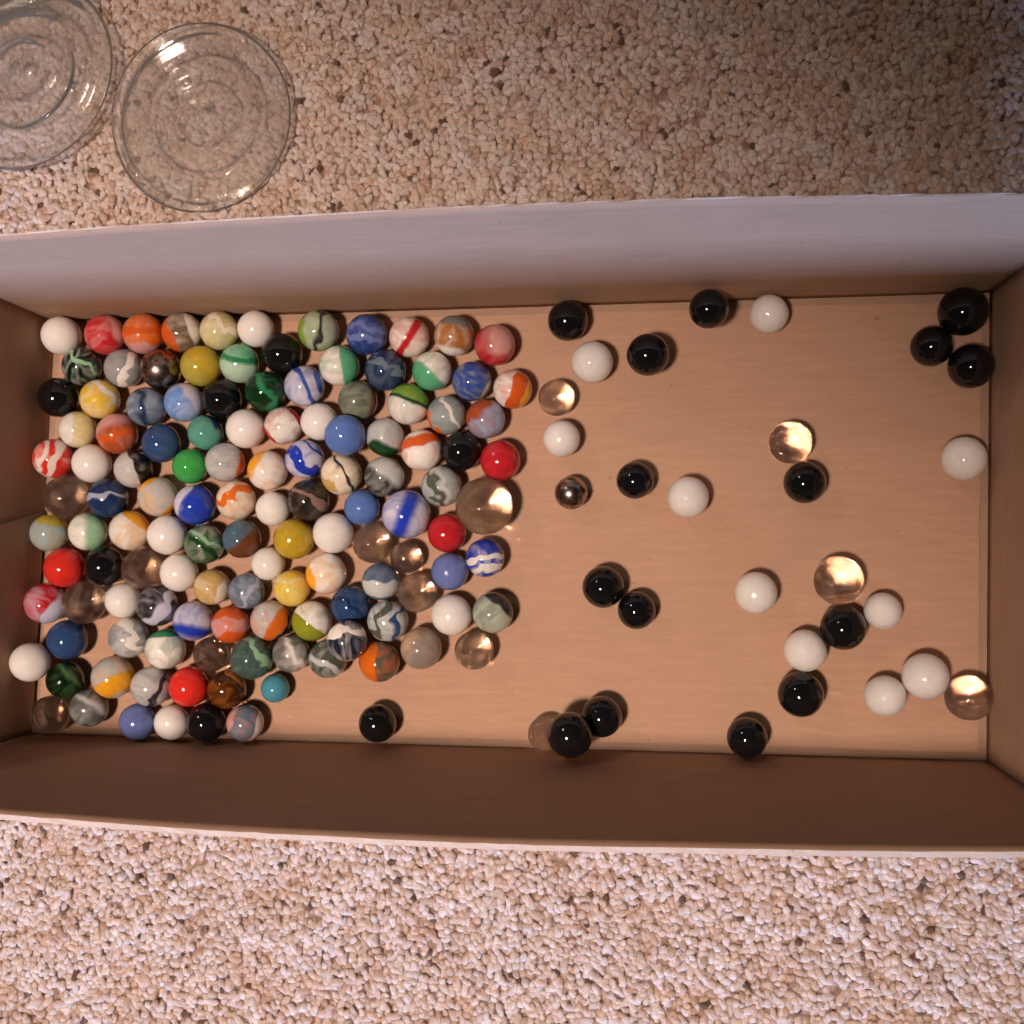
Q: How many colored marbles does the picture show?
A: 94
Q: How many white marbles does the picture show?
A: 24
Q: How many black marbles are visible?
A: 22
